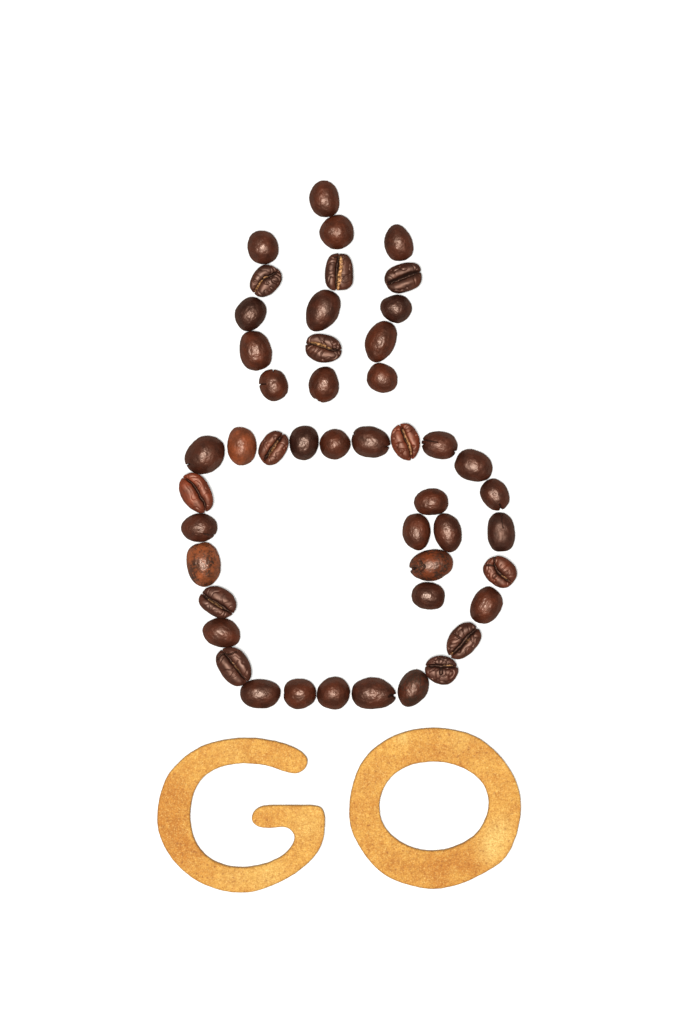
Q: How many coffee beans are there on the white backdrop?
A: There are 47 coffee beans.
